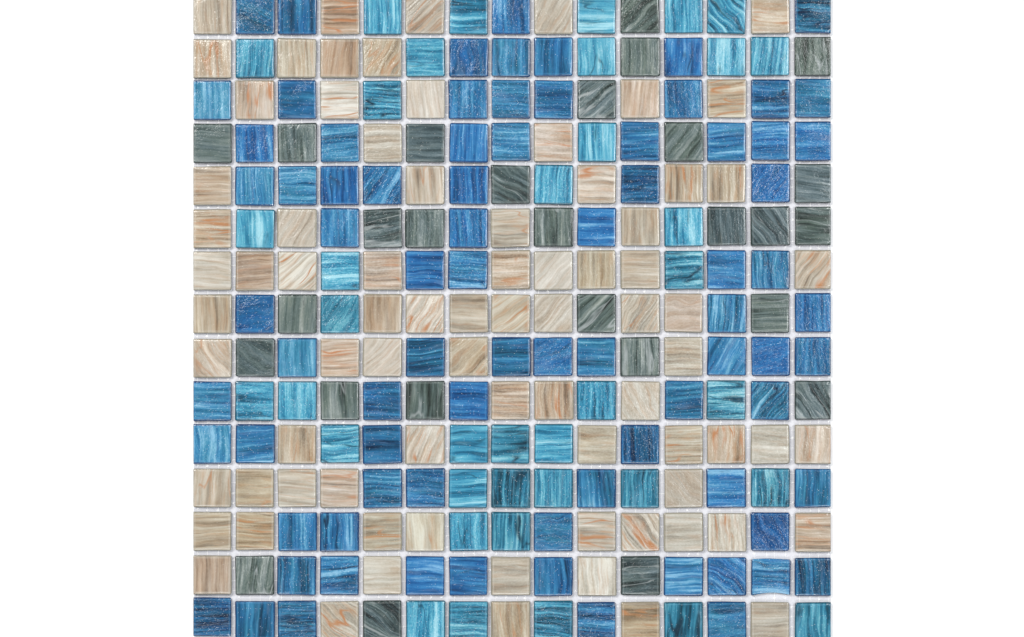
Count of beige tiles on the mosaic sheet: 79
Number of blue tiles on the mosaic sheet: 81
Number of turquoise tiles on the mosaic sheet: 38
